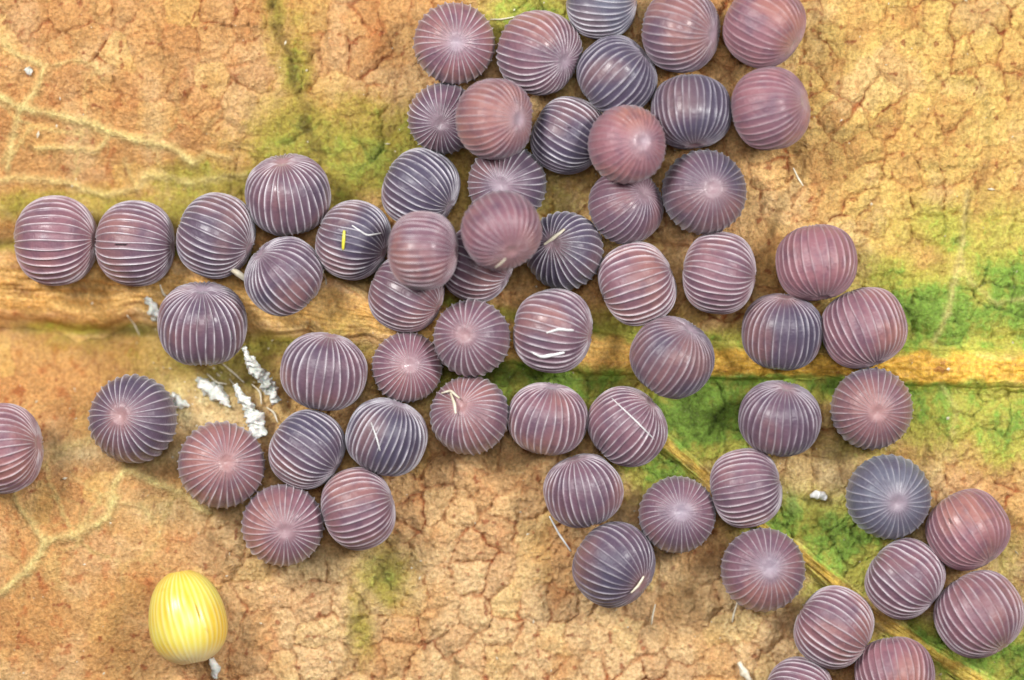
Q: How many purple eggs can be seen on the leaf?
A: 62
